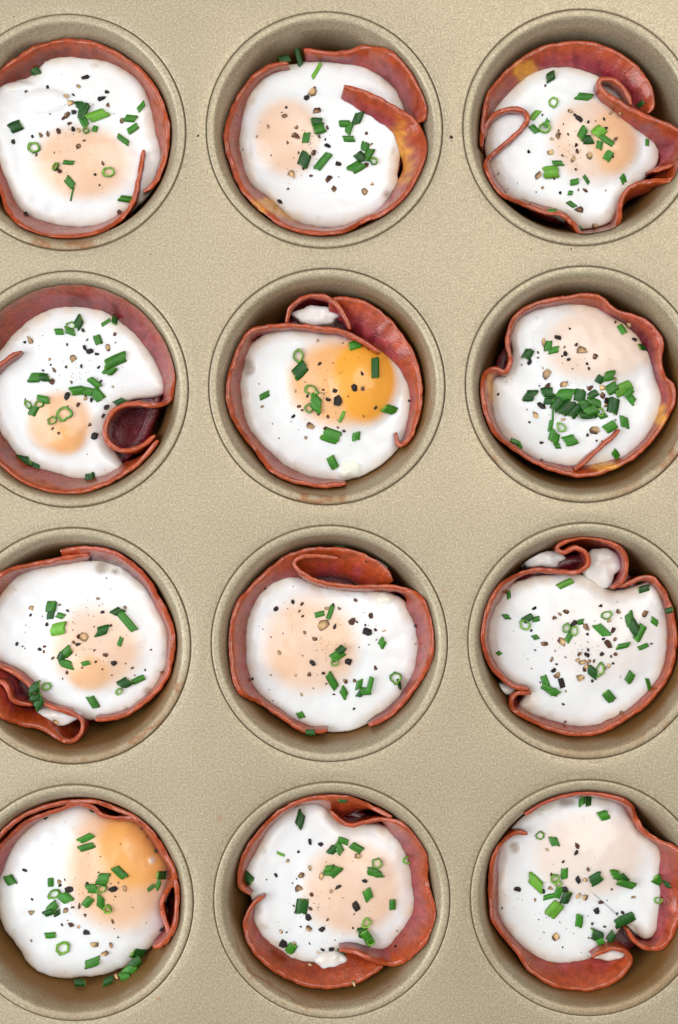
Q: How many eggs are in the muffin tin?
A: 12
